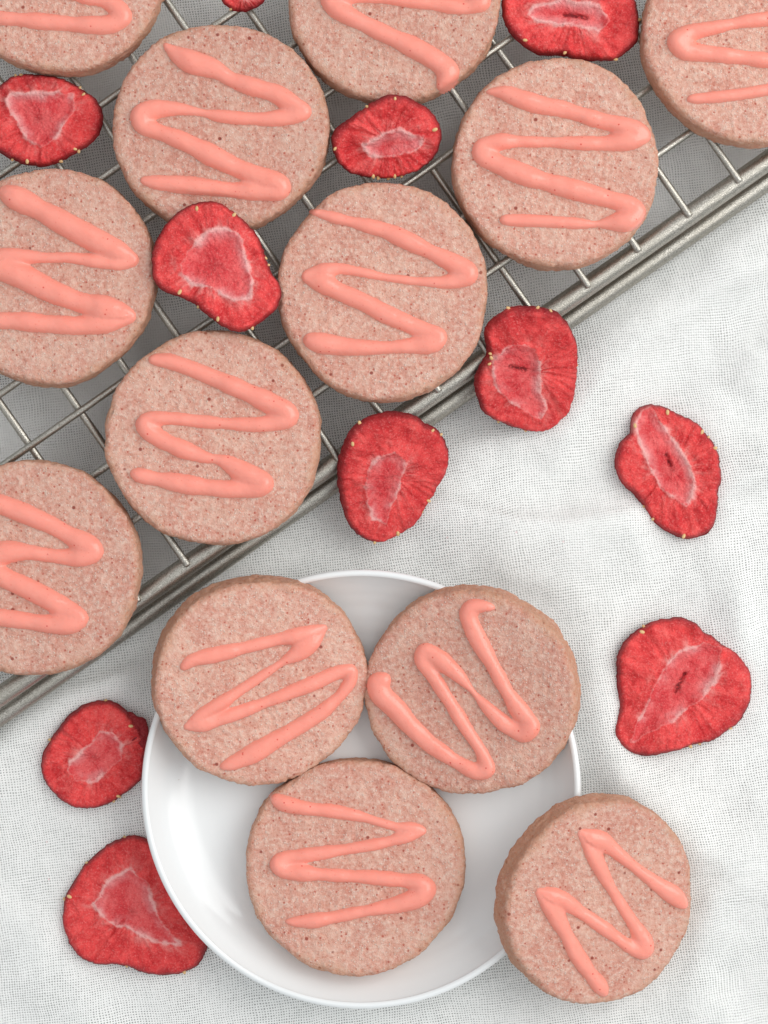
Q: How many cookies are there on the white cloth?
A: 13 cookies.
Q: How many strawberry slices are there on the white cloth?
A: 11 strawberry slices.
